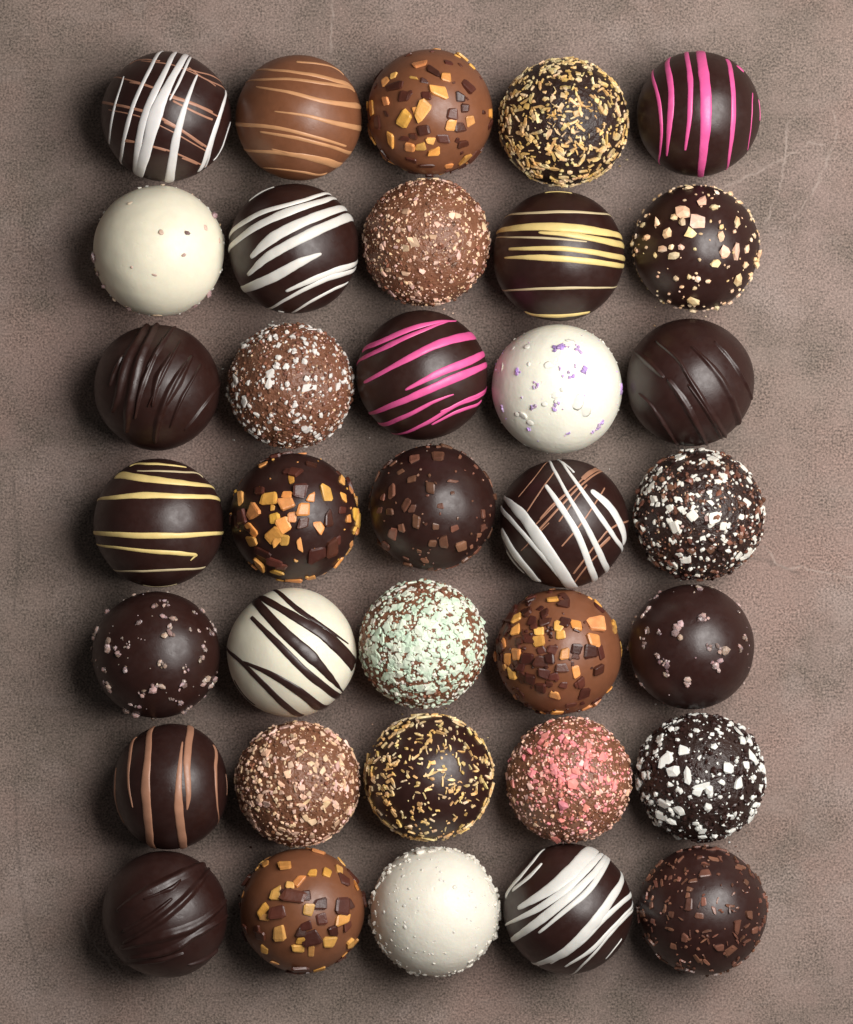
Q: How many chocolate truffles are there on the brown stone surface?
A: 35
